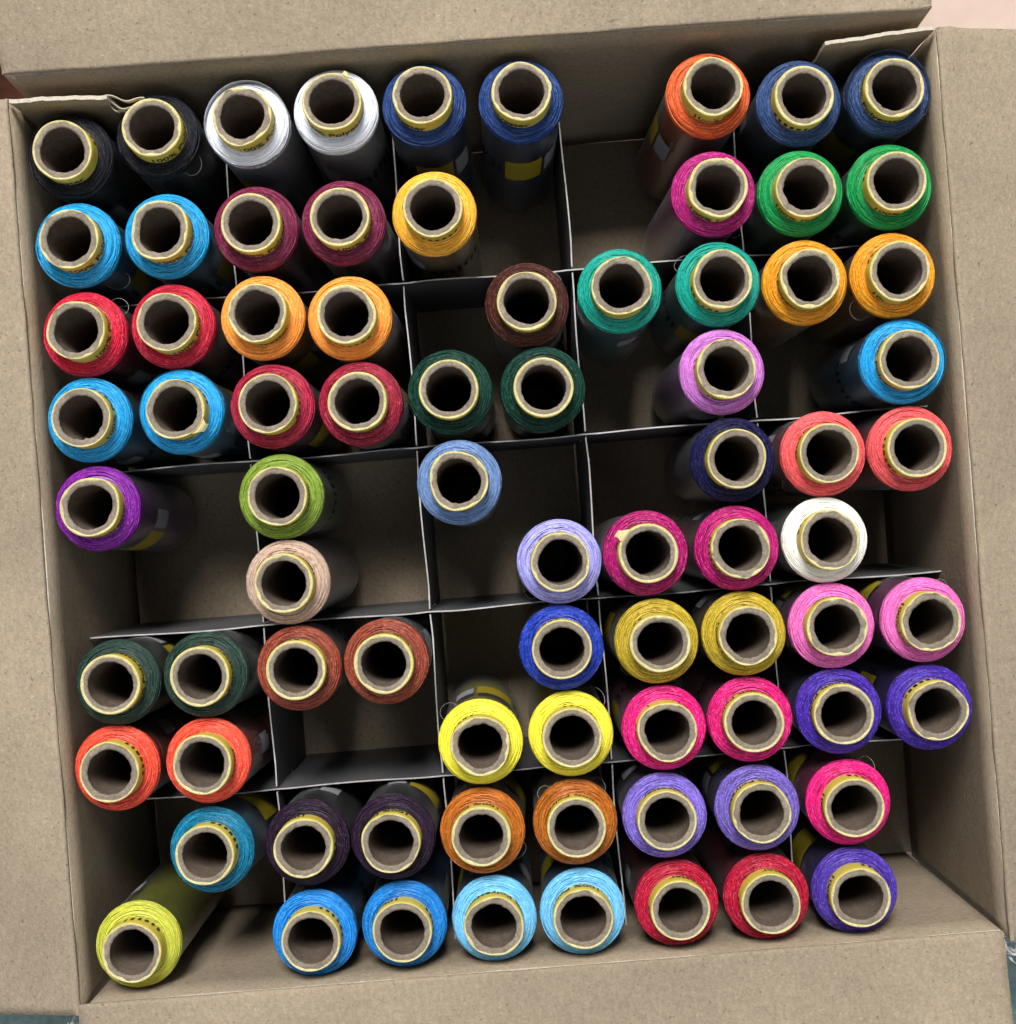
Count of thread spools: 78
